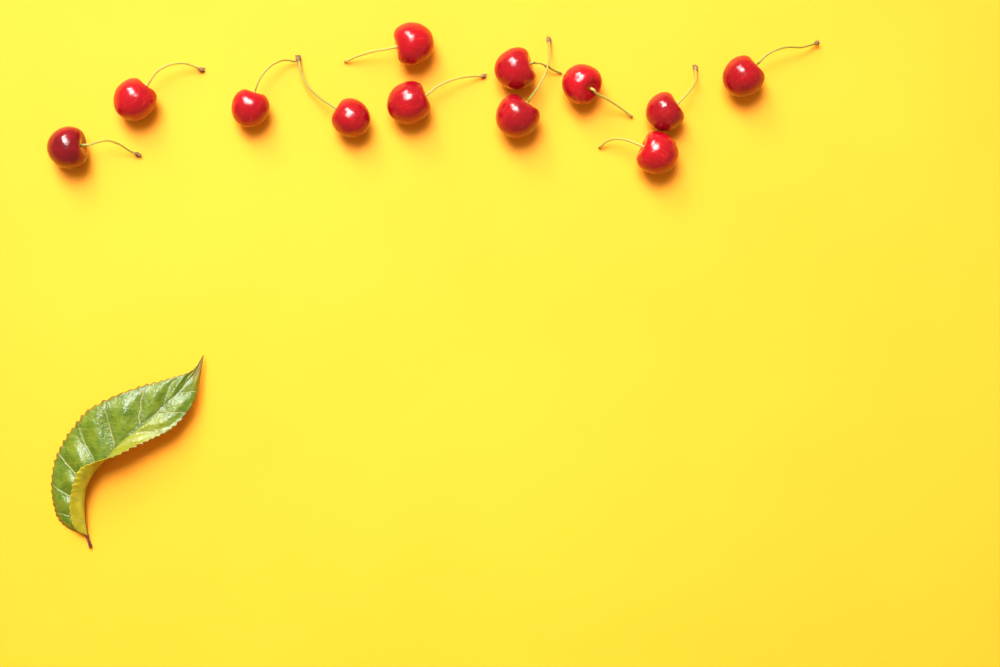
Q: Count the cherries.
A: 12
